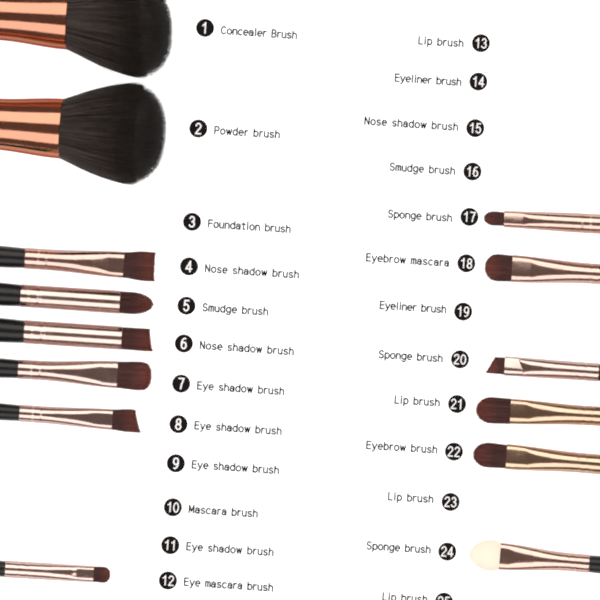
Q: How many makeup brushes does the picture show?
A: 14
